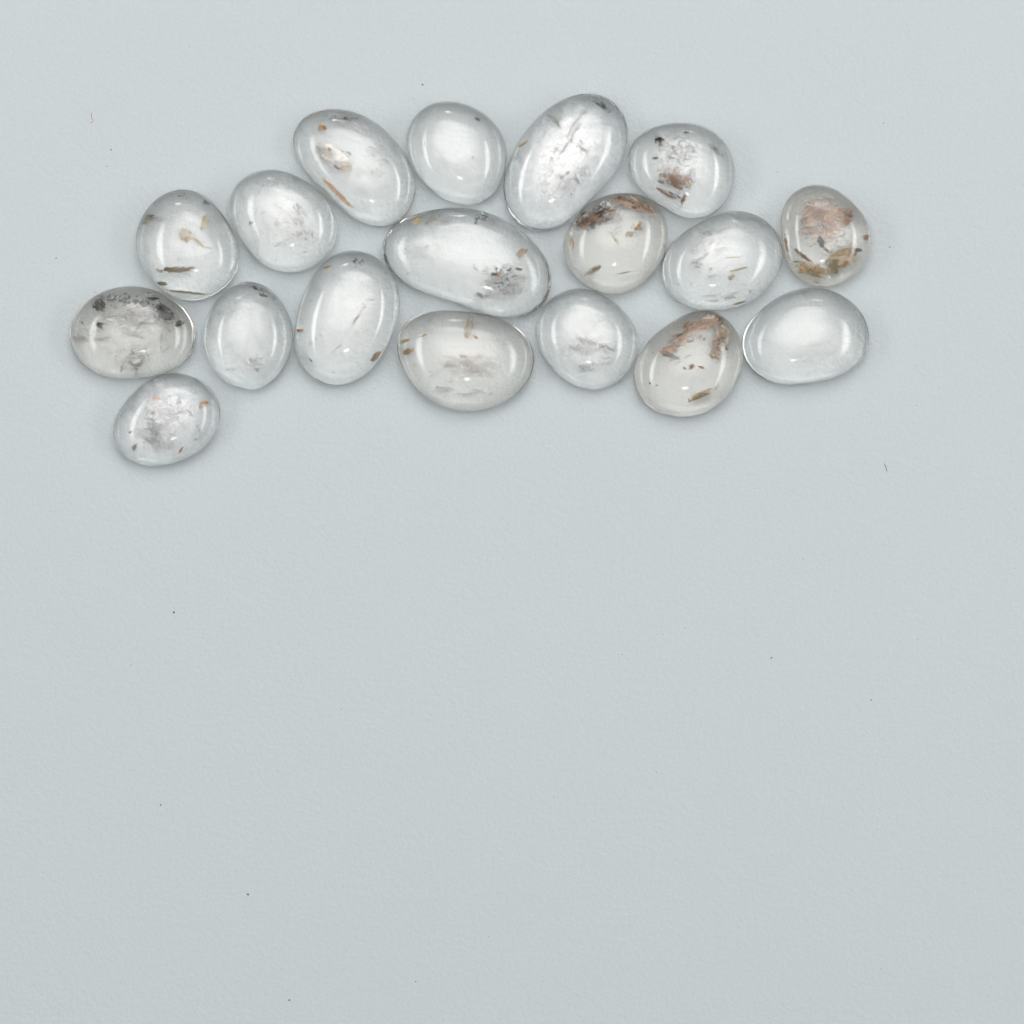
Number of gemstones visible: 18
